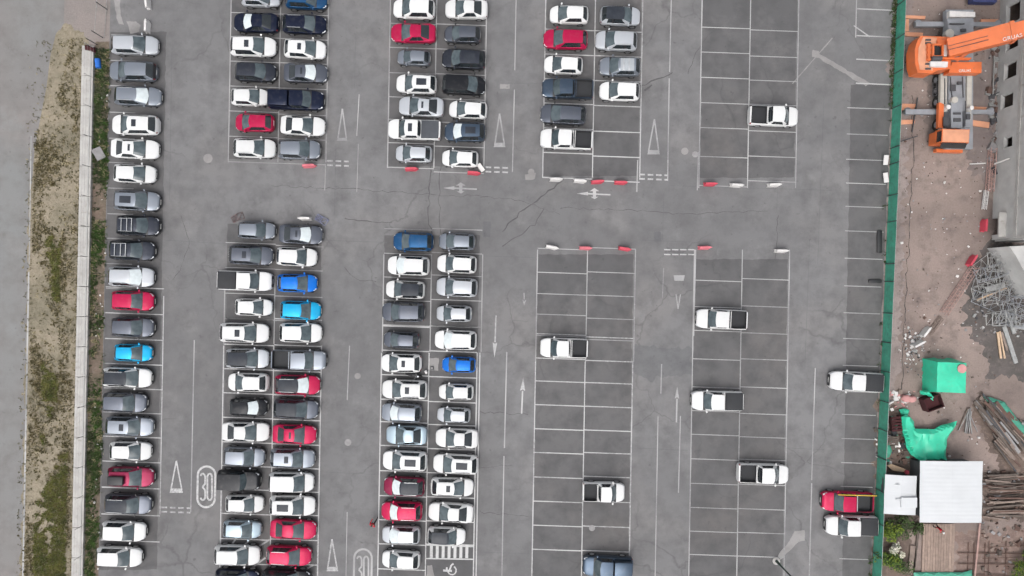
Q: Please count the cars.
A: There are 110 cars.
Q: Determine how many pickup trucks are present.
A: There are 16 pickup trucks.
